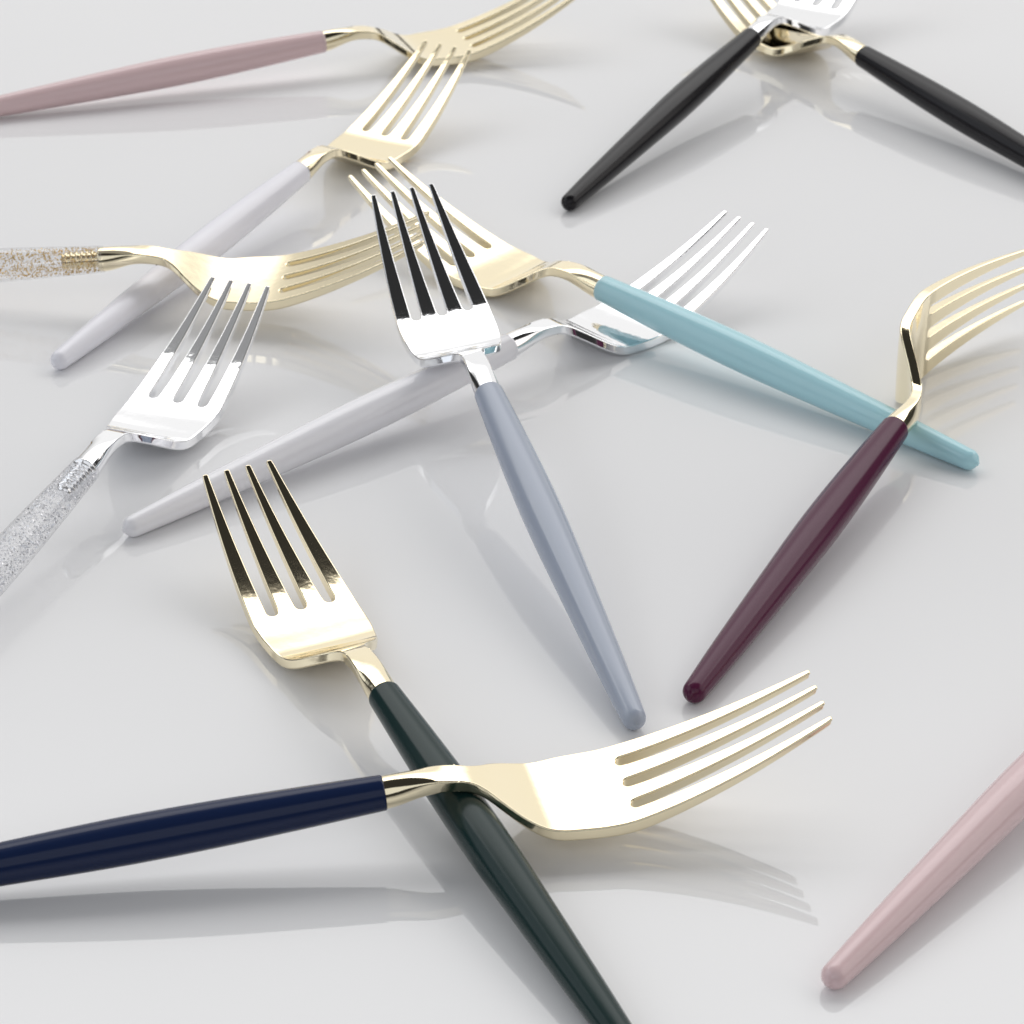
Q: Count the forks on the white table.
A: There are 13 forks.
